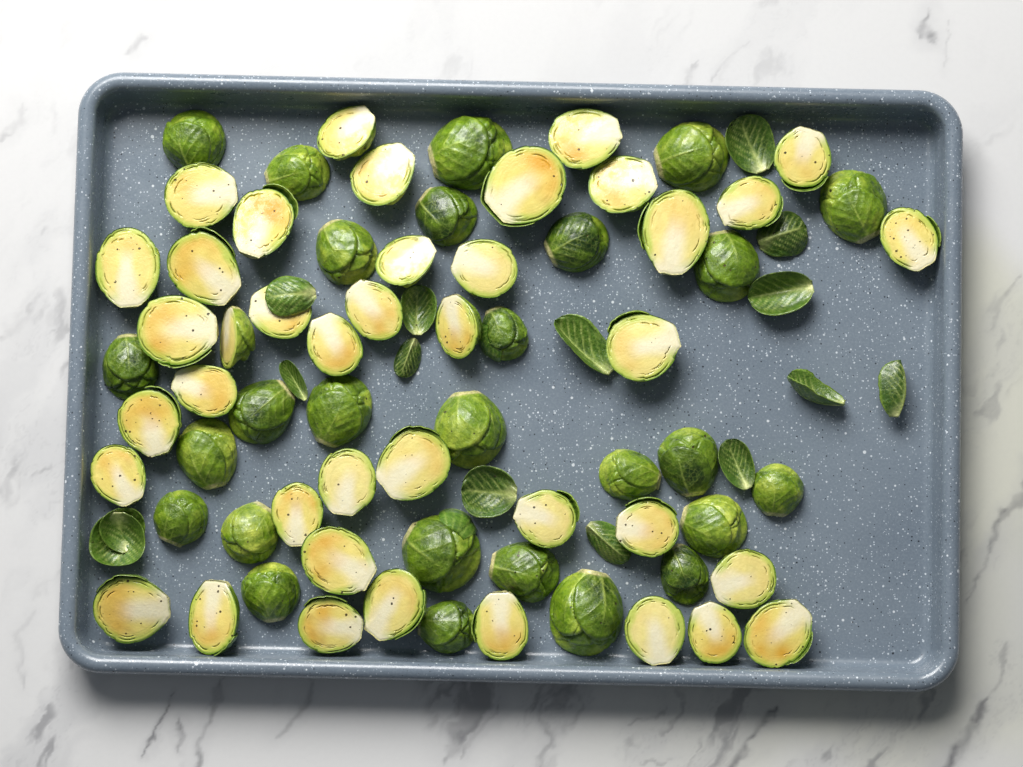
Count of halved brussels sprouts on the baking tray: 67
